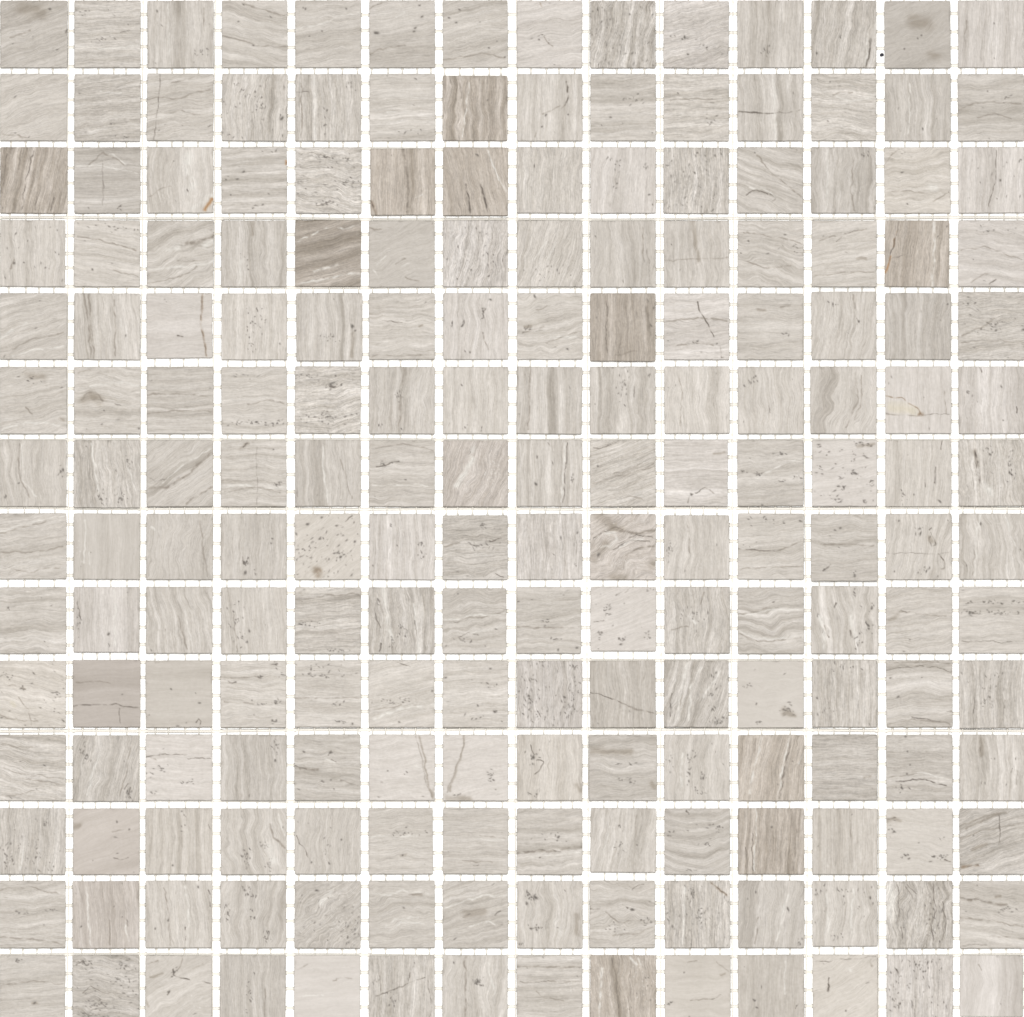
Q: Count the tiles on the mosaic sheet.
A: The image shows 196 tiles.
